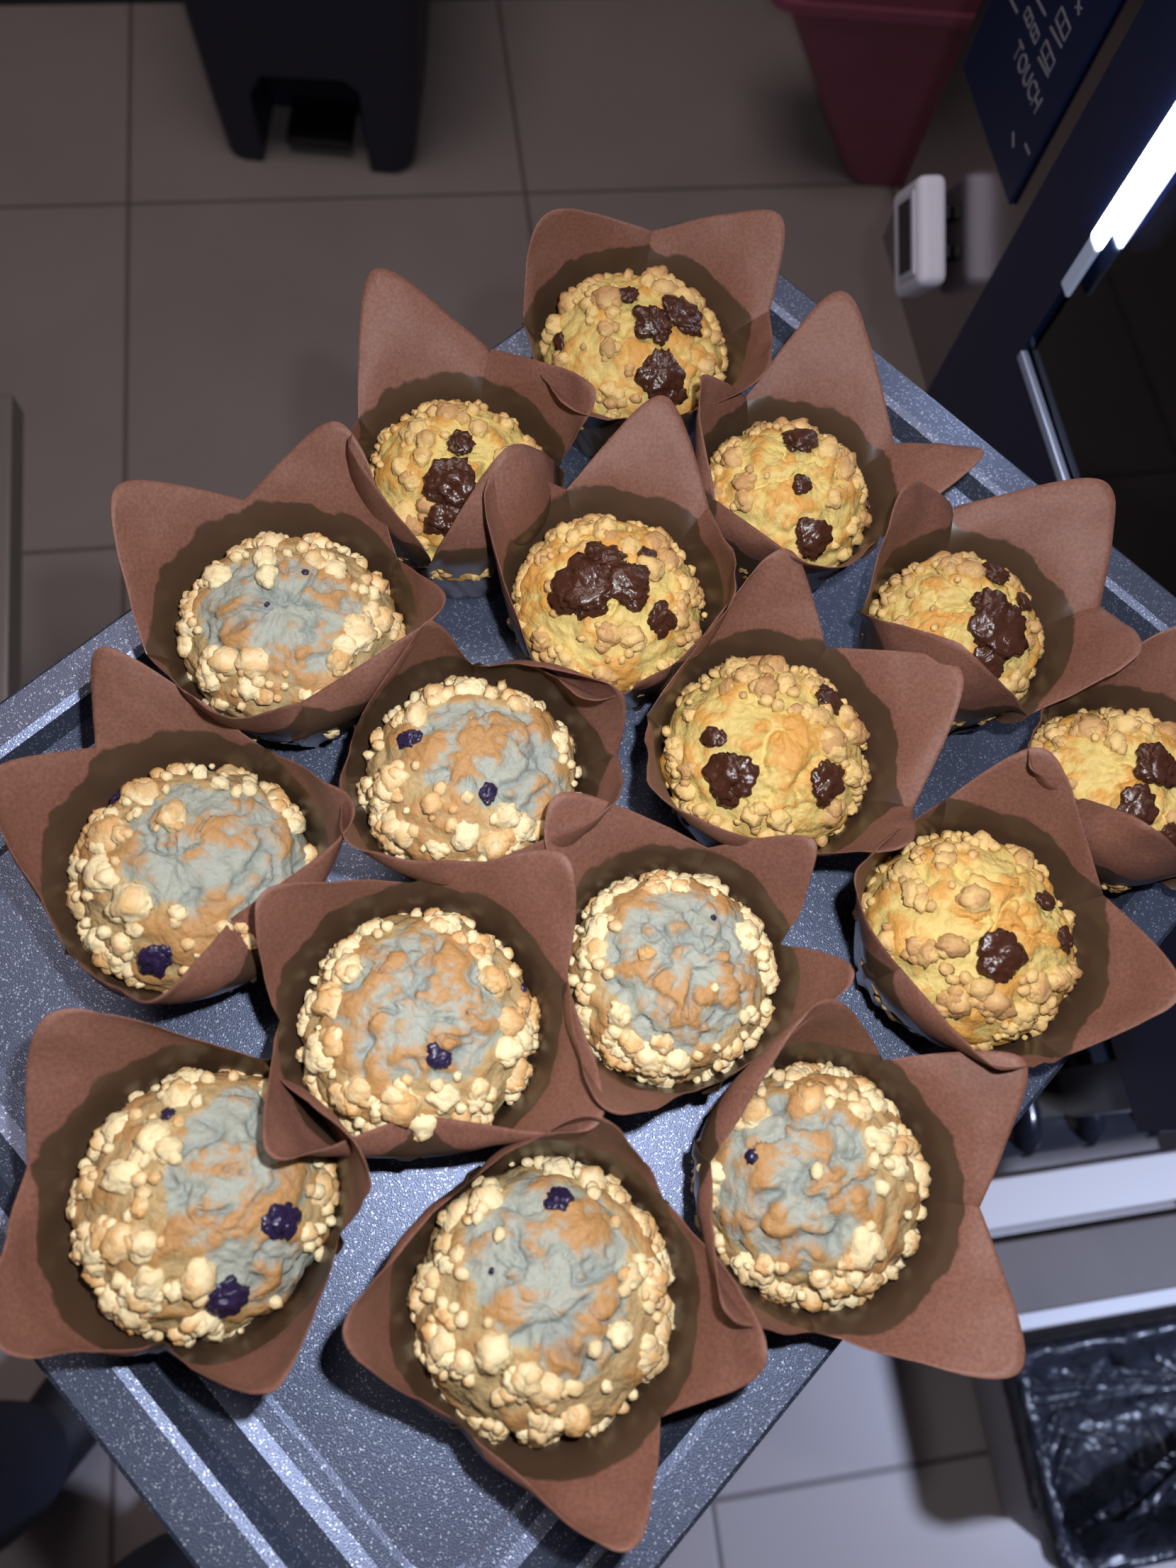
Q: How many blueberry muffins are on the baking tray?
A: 8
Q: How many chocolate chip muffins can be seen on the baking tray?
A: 8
